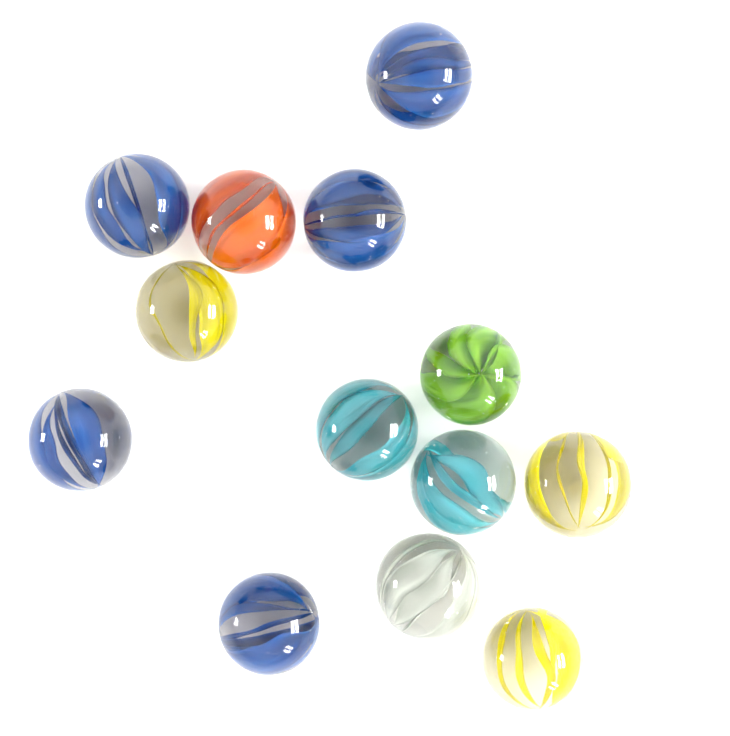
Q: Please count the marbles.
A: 13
